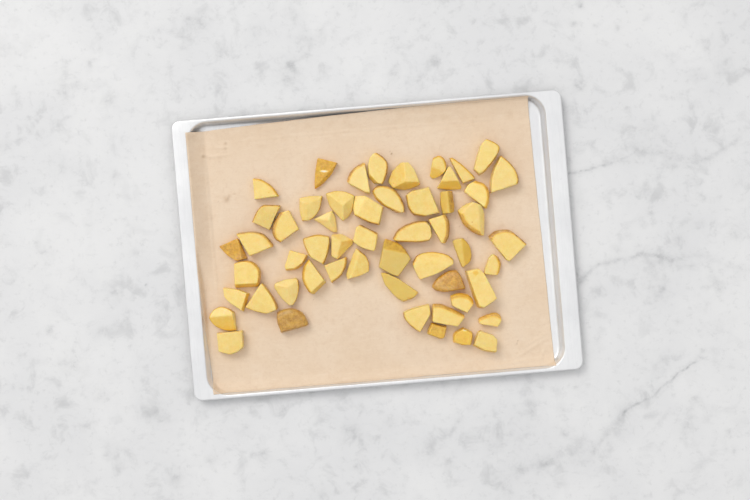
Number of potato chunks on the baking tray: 54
